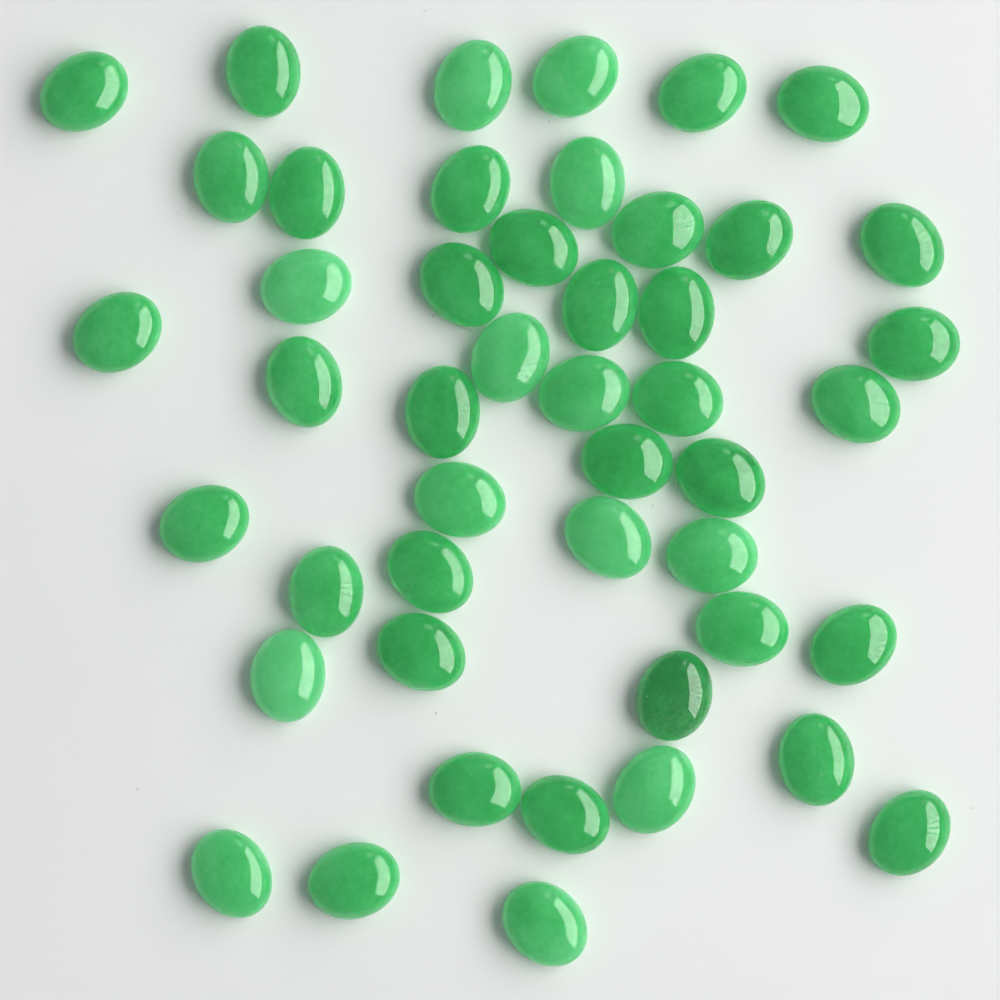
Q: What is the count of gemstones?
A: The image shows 47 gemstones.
